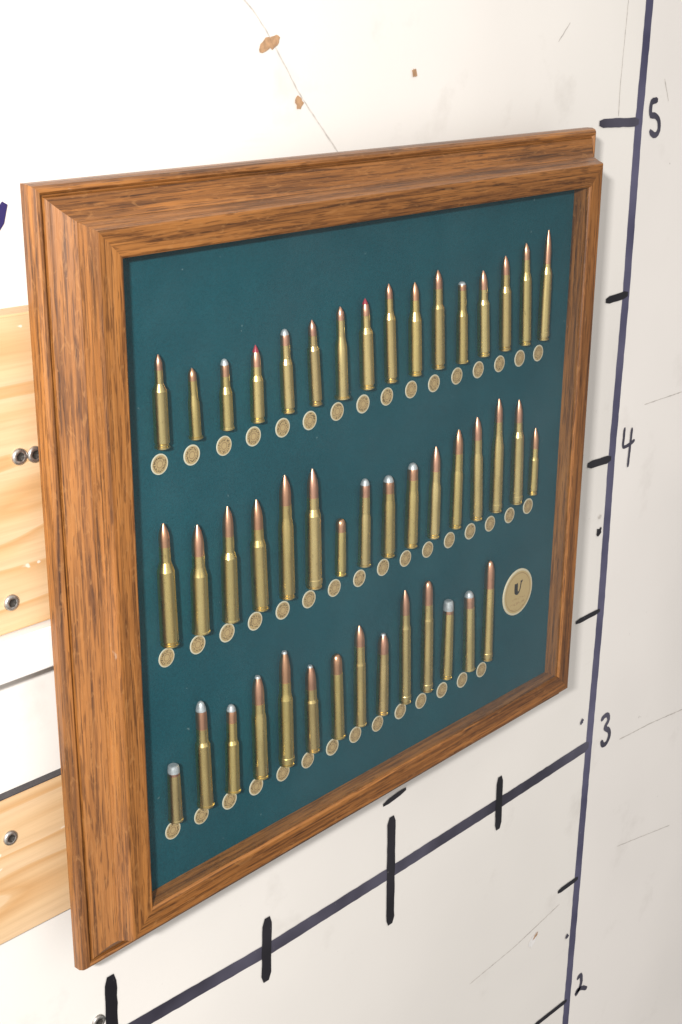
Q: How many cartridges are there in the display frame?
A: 46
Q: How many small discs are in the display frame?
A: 46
